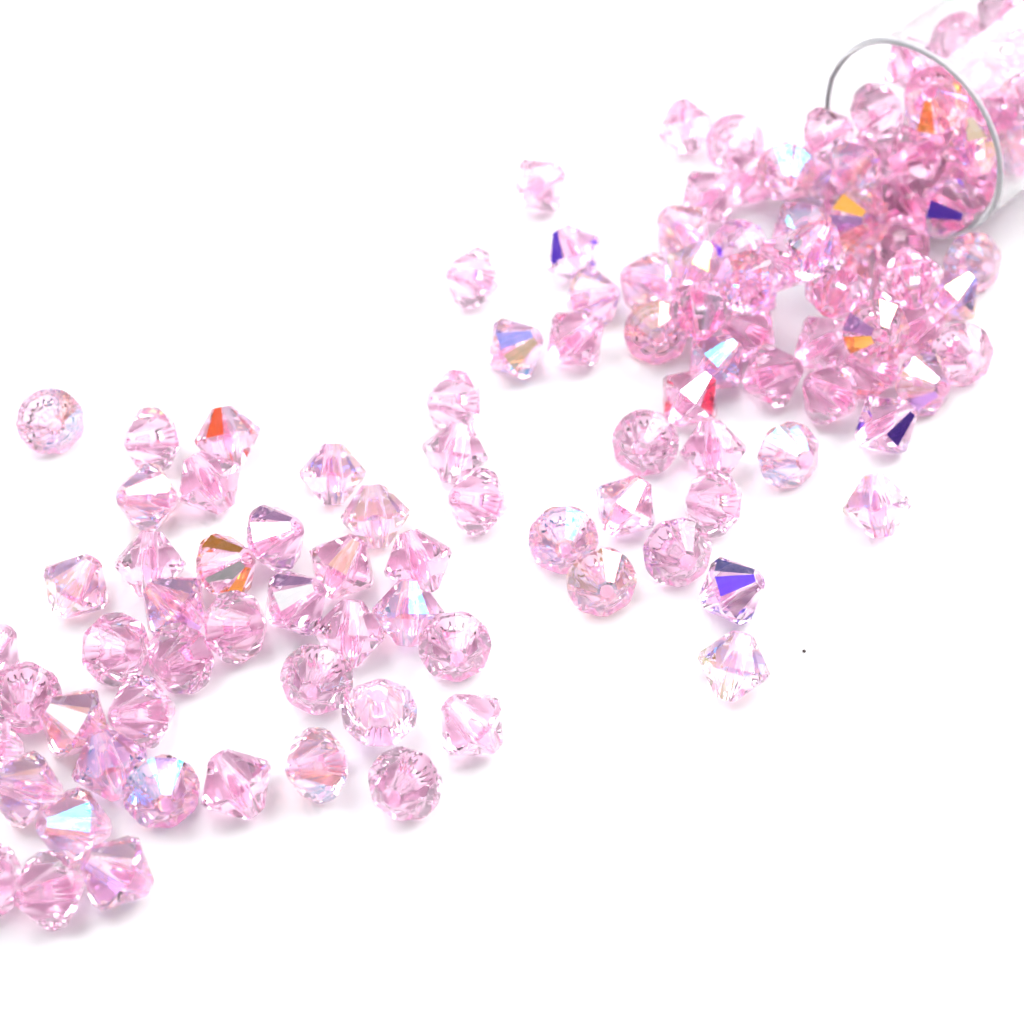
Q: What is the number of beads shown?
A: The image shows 126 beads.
